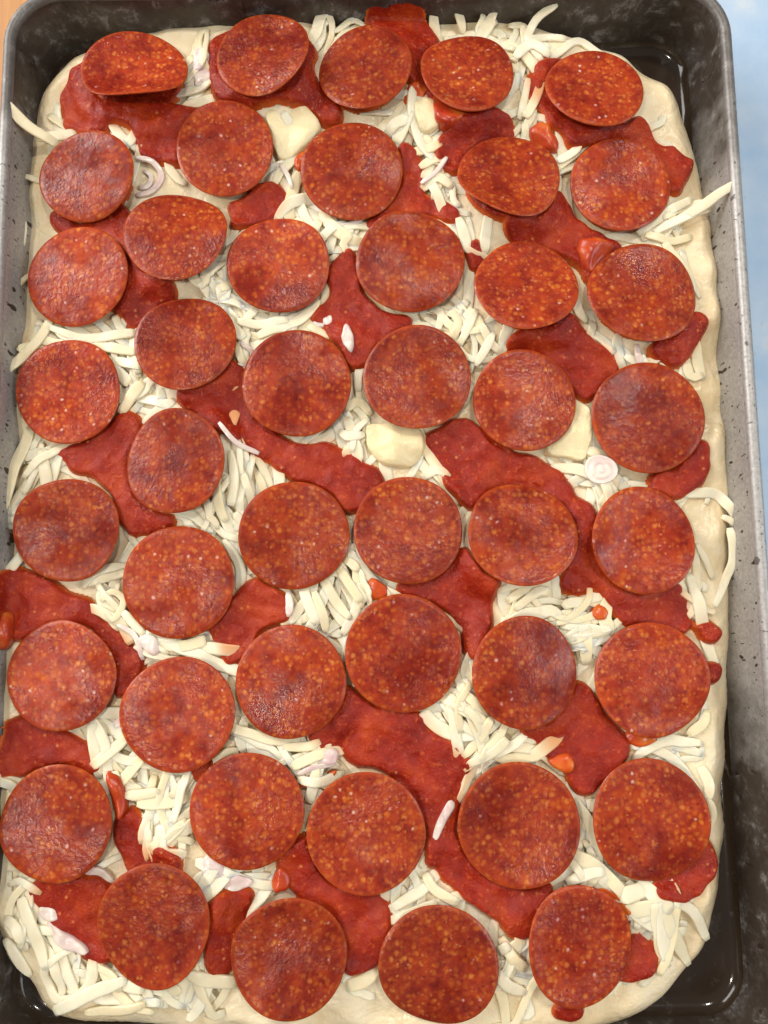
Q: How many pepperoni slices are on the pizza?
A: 44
